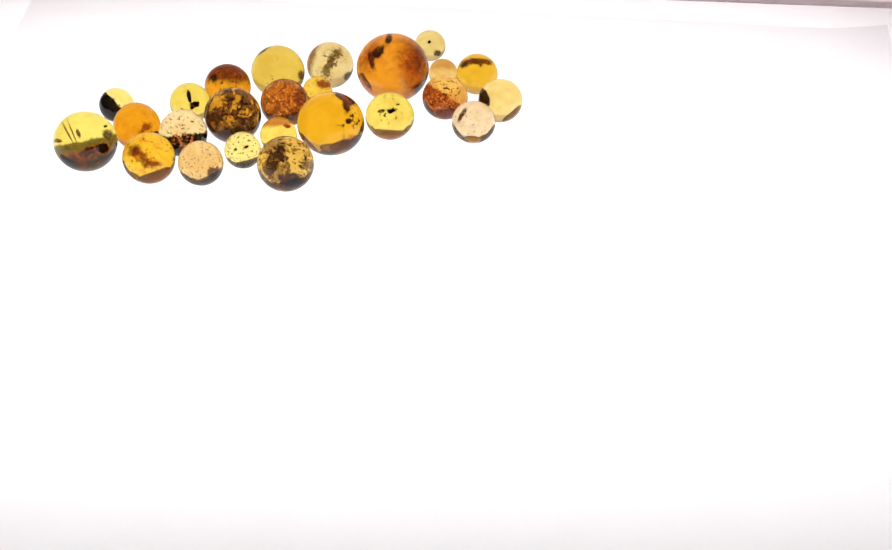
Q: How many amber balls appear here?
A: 25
